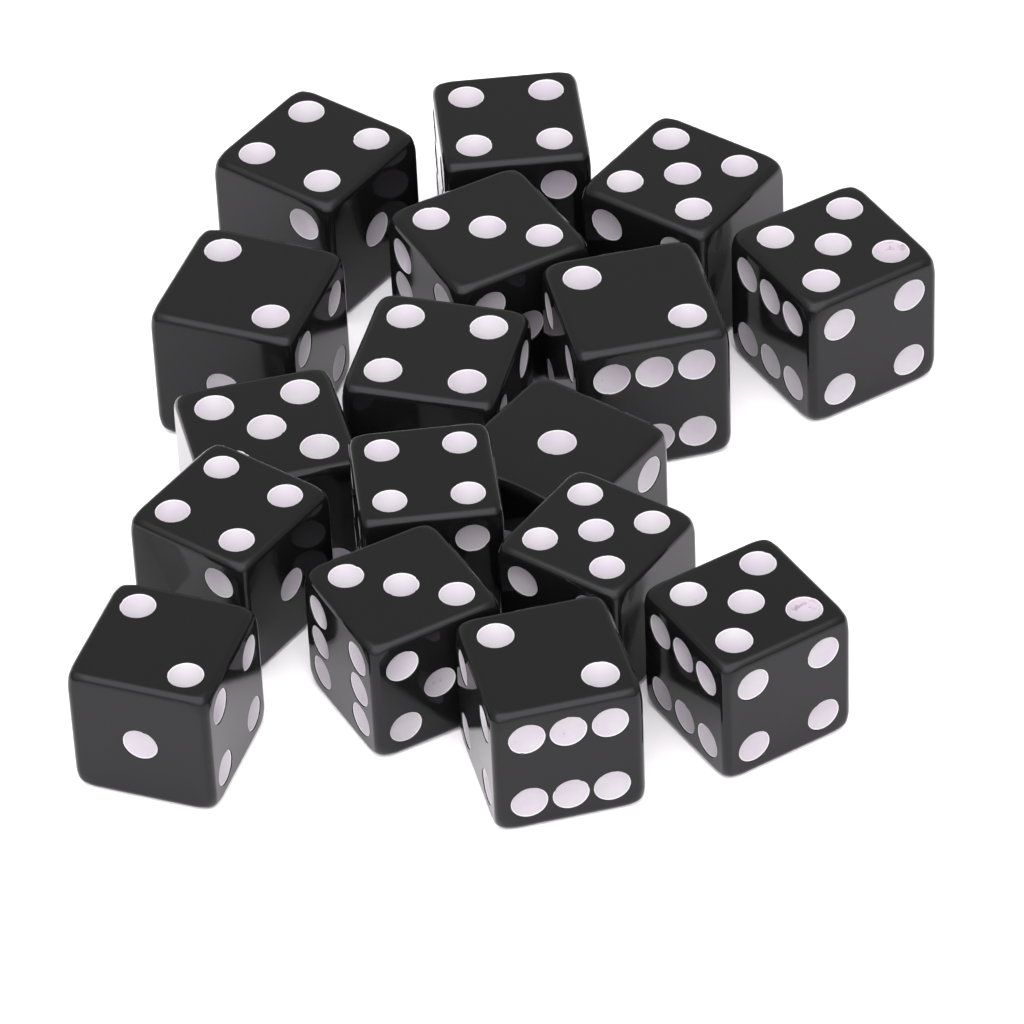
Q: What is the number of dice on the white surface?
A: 17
